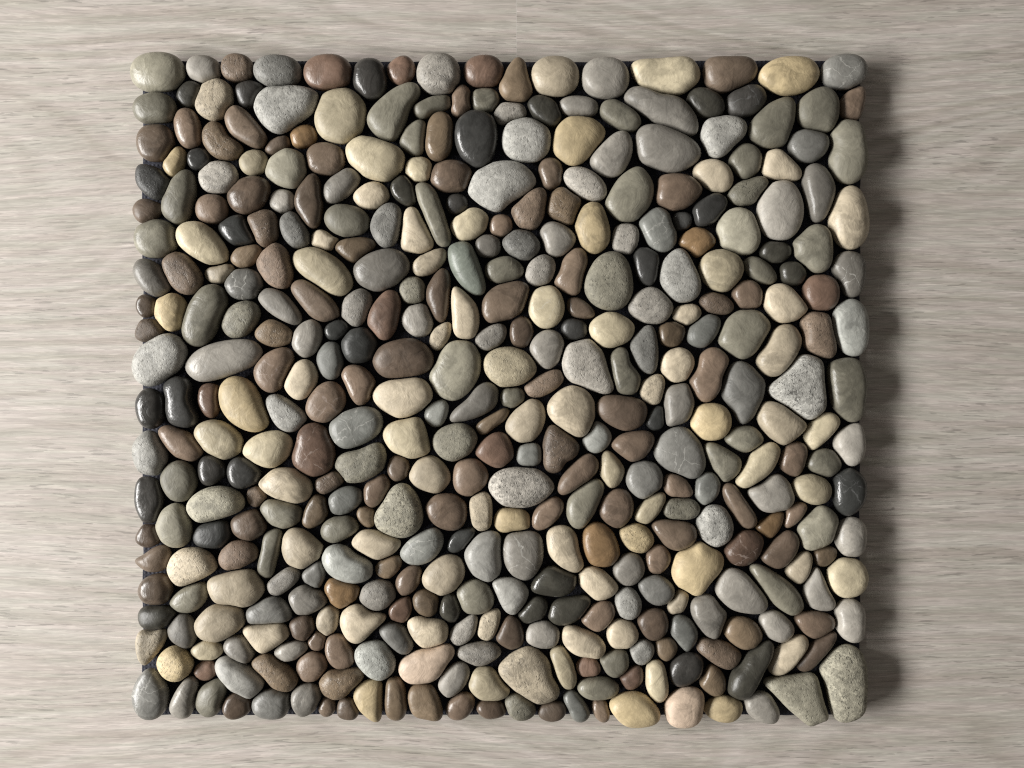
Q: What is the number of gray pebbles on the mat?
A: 159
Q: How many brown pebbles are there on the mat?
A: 120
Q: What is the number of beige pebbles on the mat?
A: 86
